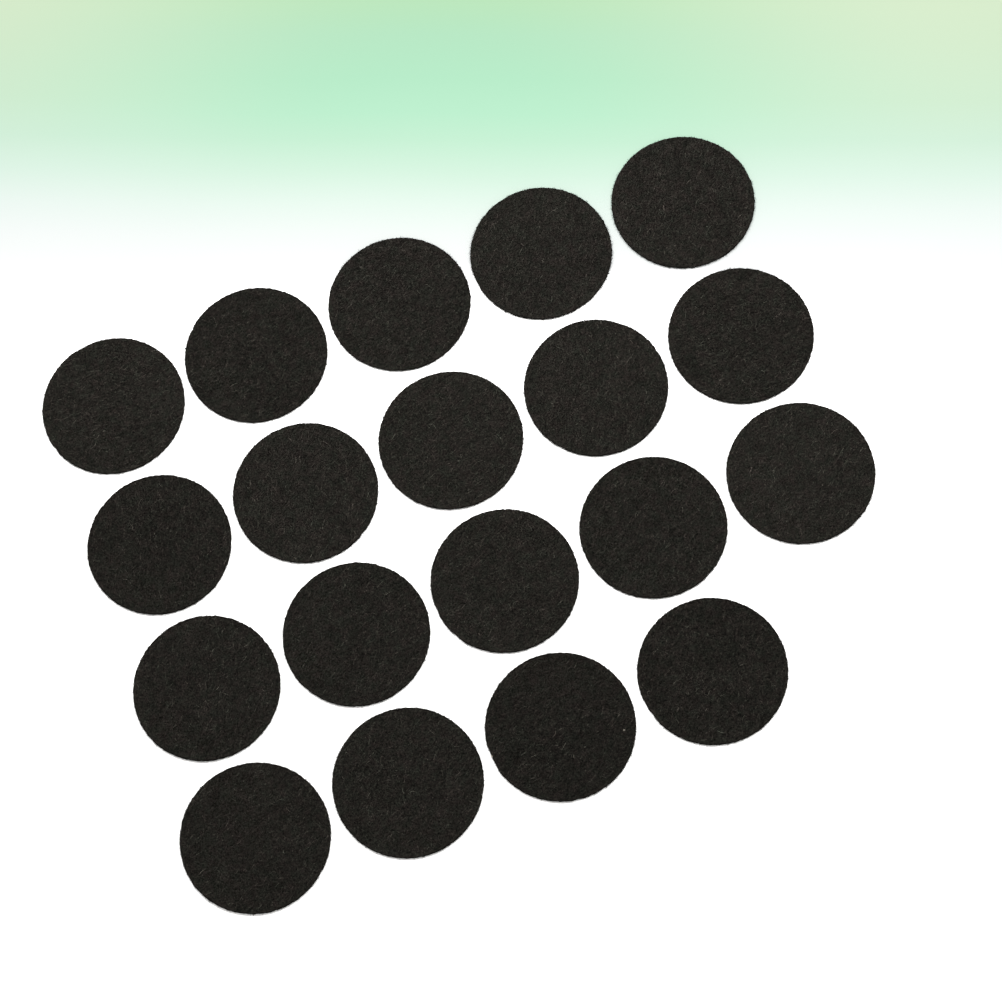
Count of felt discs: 19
